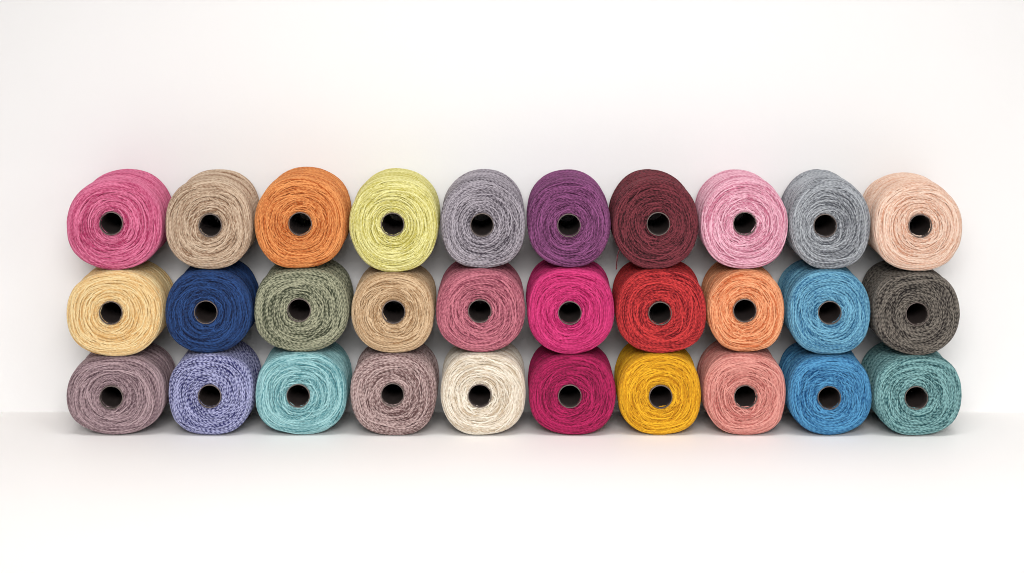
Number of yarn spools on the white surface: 30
